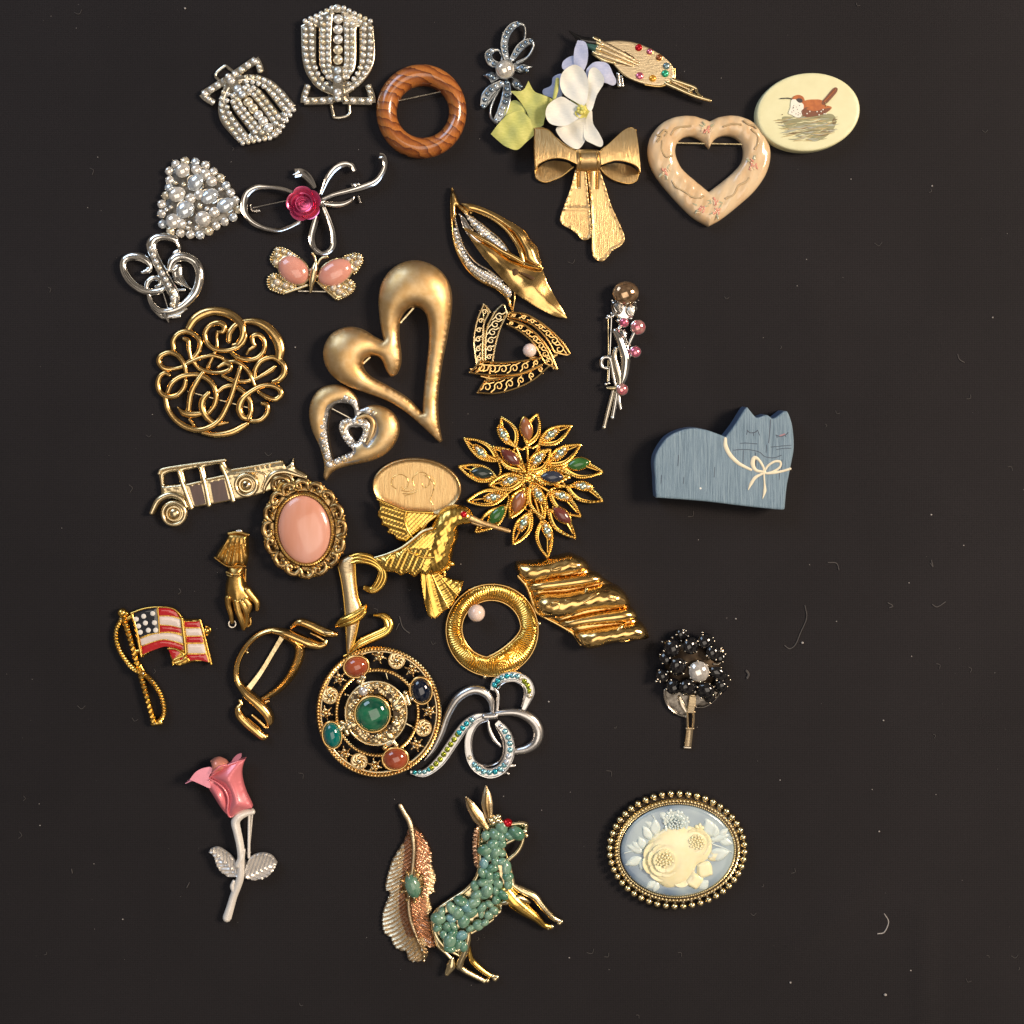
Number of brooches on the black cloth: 38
